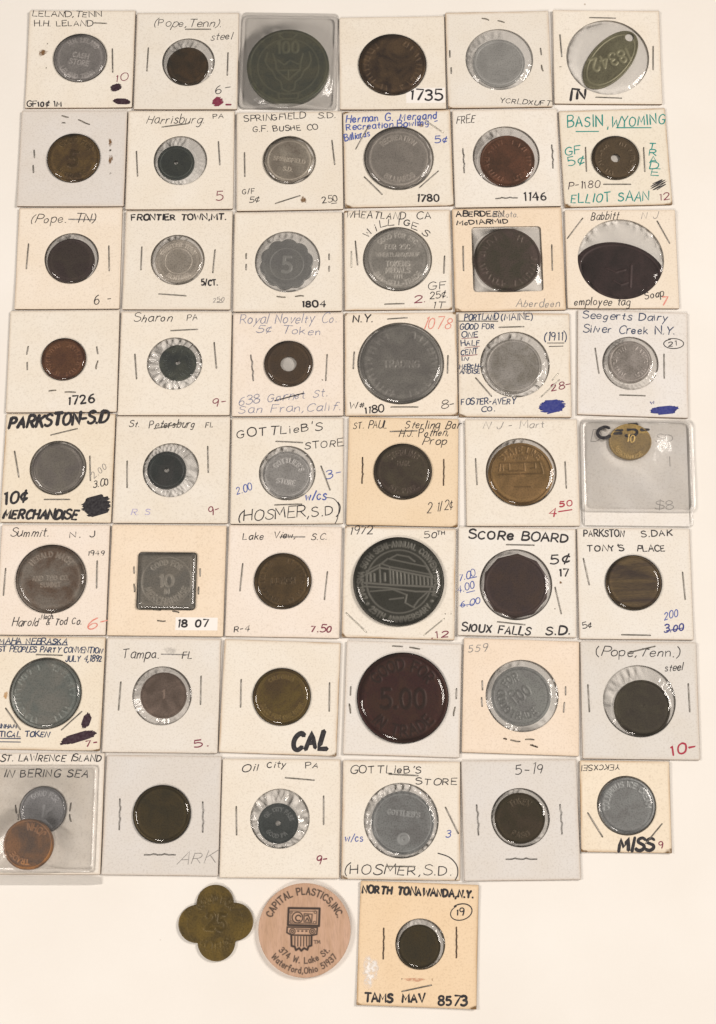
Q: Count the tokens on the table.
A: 52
